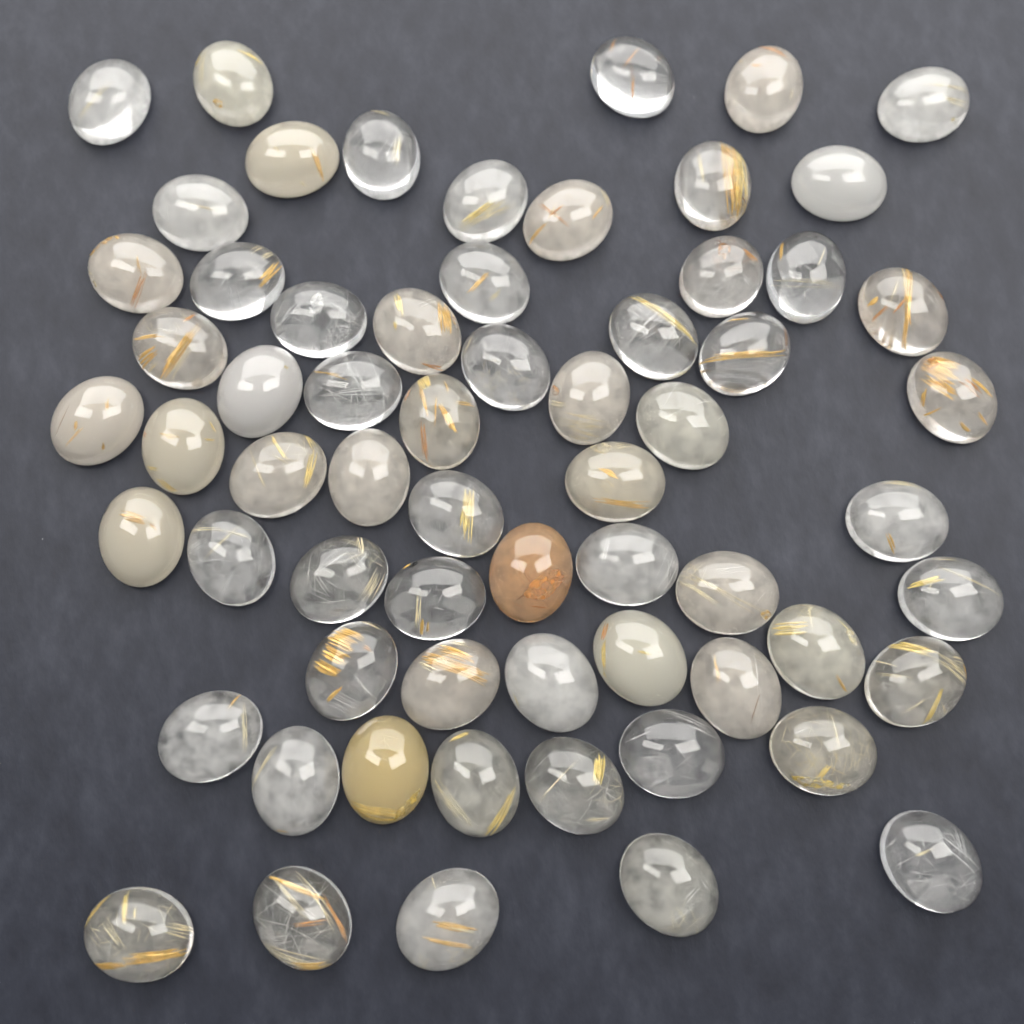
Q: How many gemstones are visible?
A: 64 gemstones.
